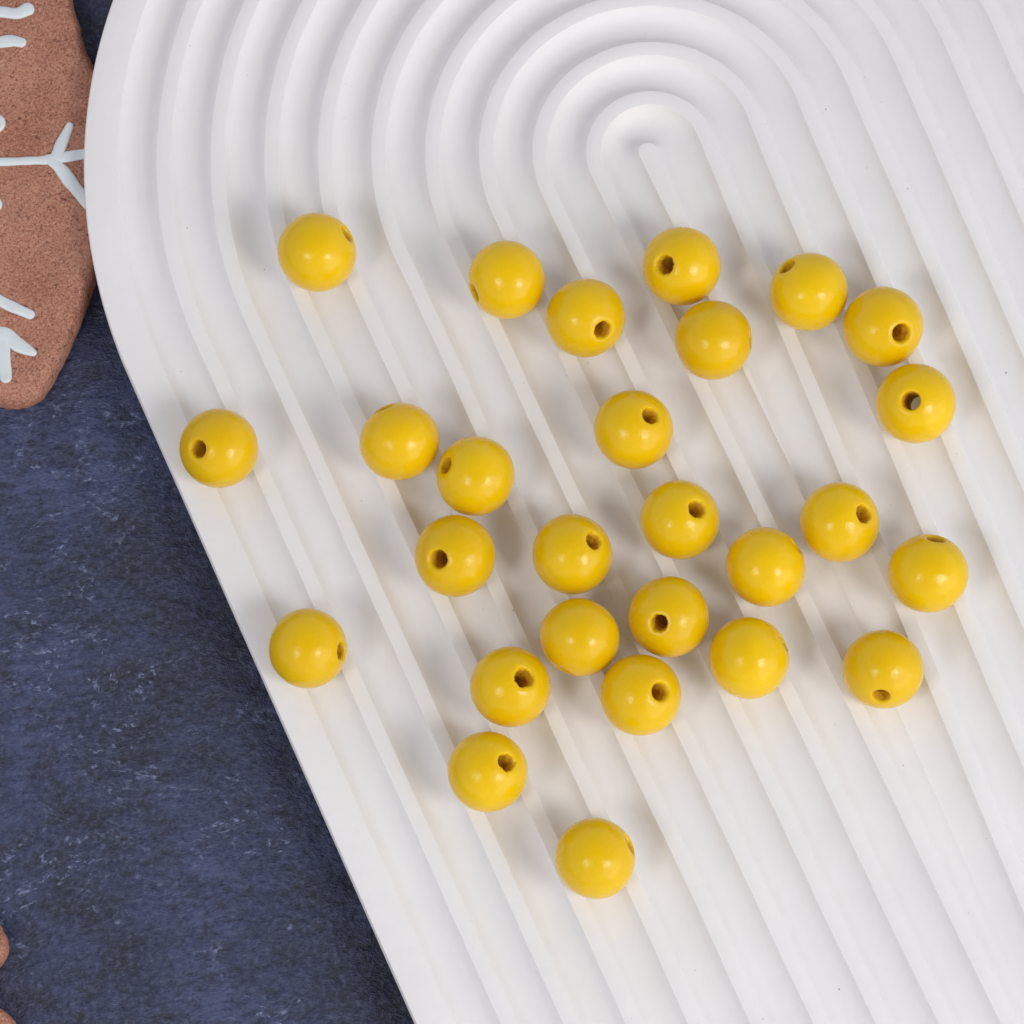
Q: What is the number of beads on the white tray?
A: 27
